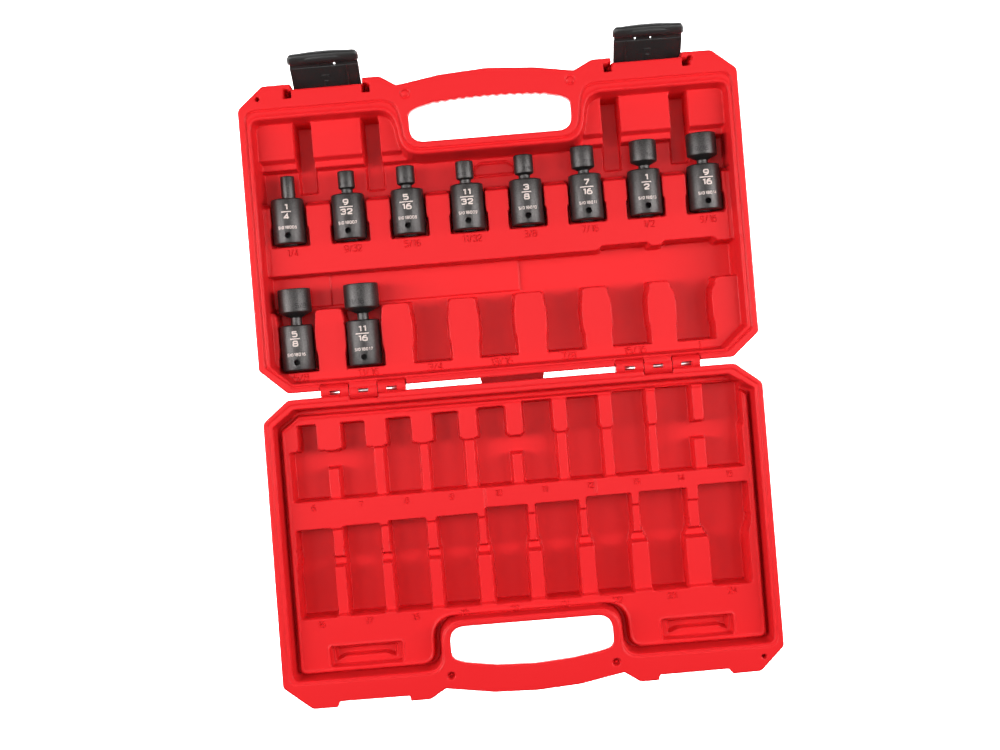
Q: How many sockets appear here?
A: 10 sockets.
